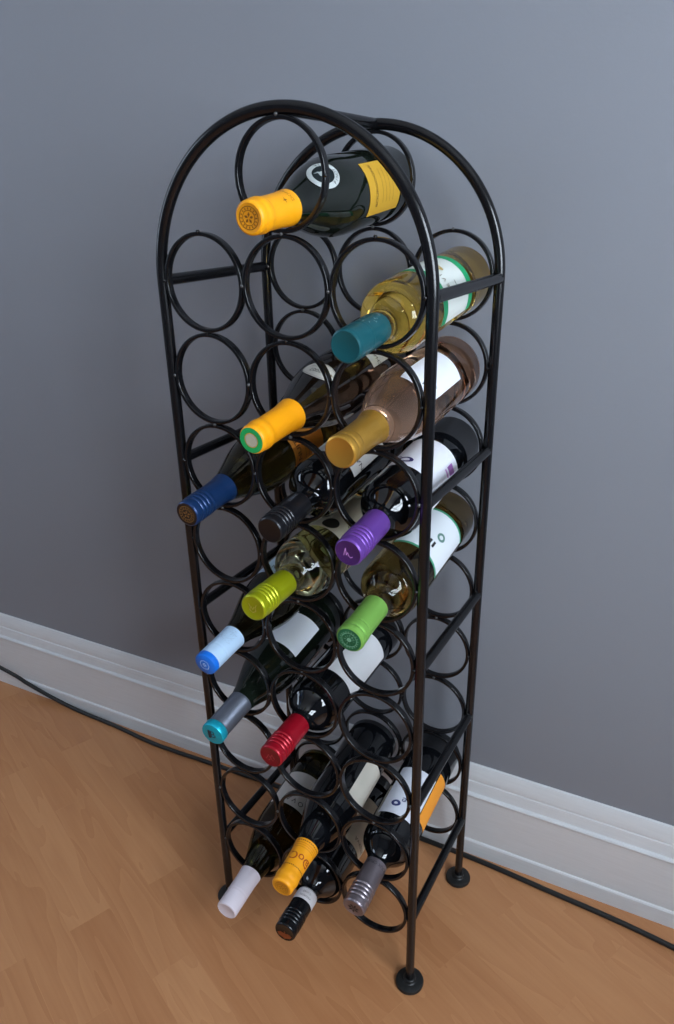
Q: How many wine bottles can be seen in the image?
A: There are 16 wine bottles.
